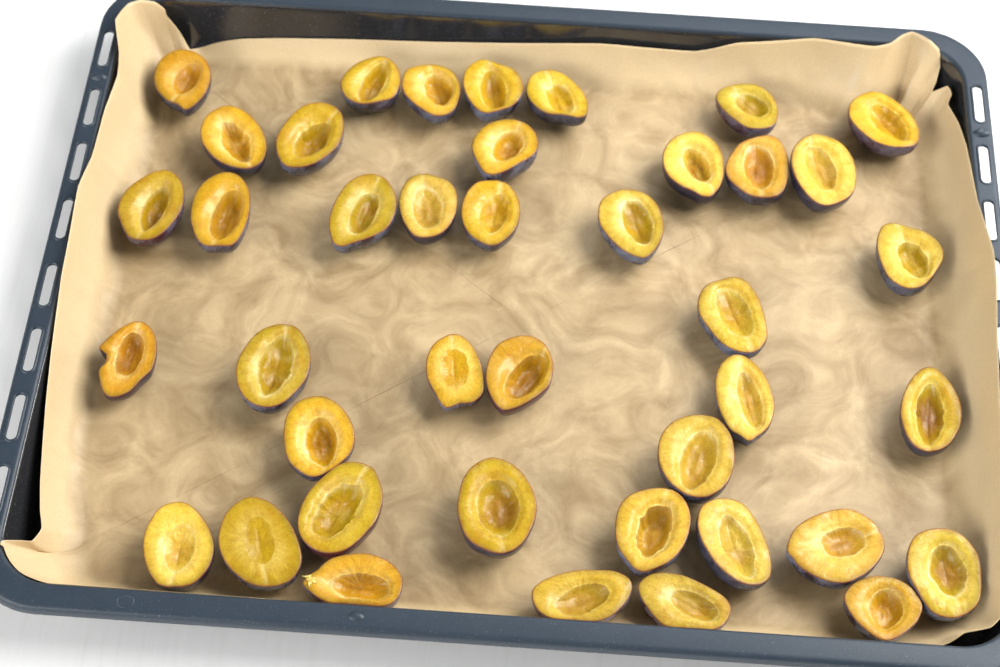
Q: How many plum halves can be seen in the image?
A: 41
